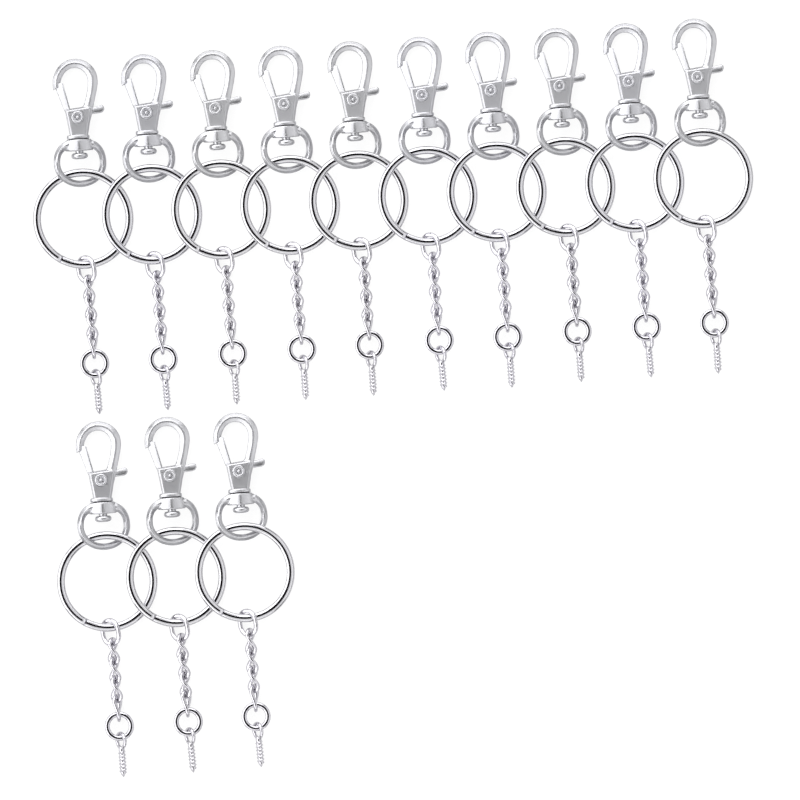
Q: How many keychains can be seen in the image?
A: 13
